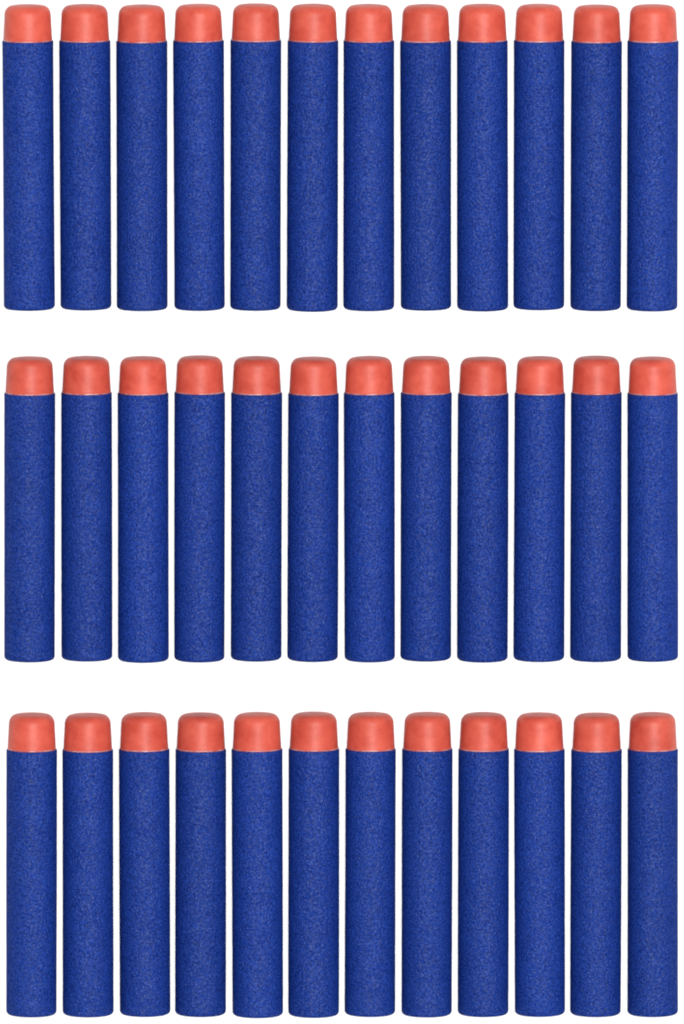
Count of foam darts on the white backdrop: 36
